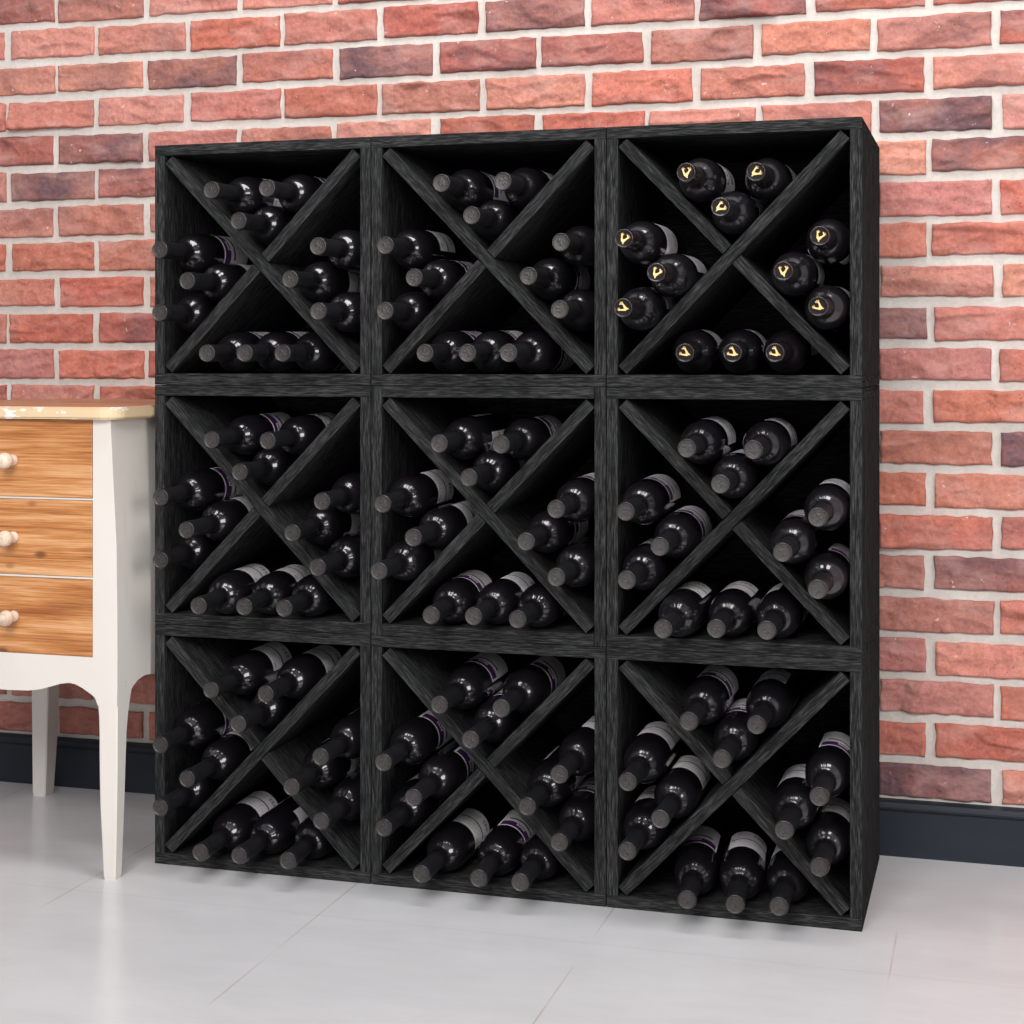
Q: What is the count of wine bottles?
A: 108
